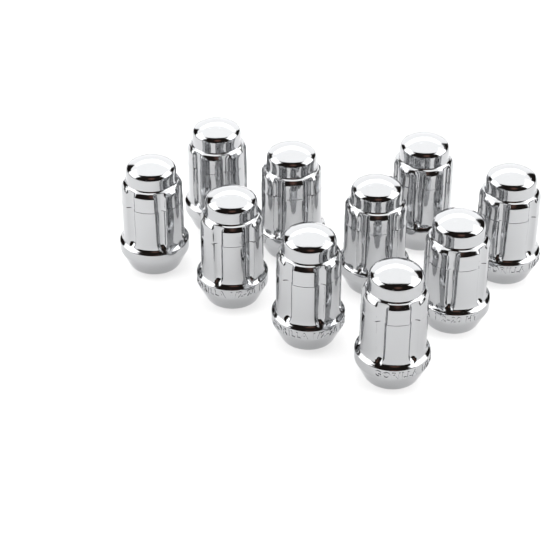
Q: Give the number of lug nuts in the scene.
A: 10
